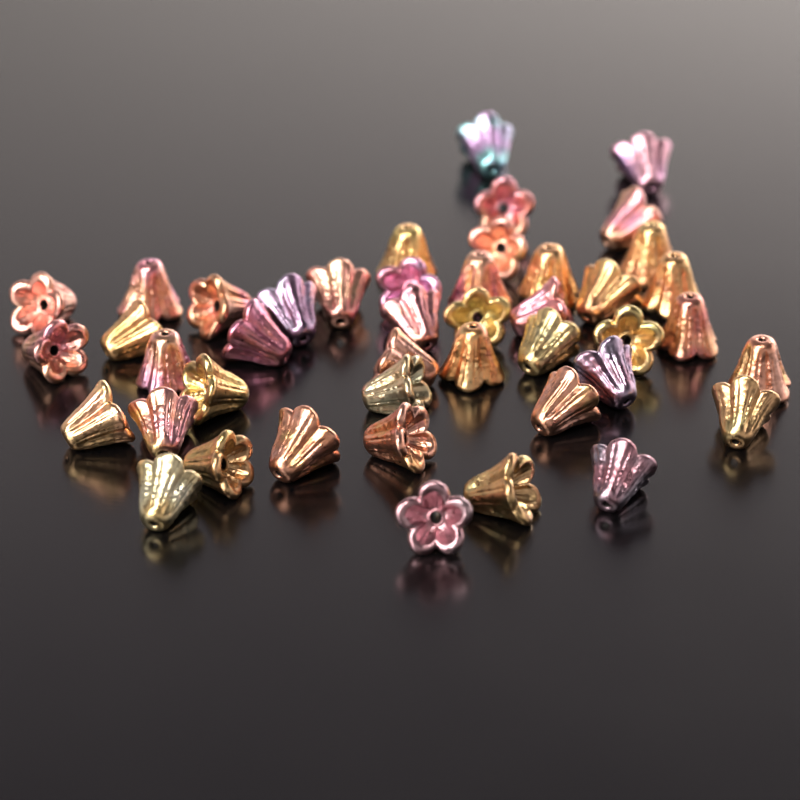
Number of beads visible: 44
